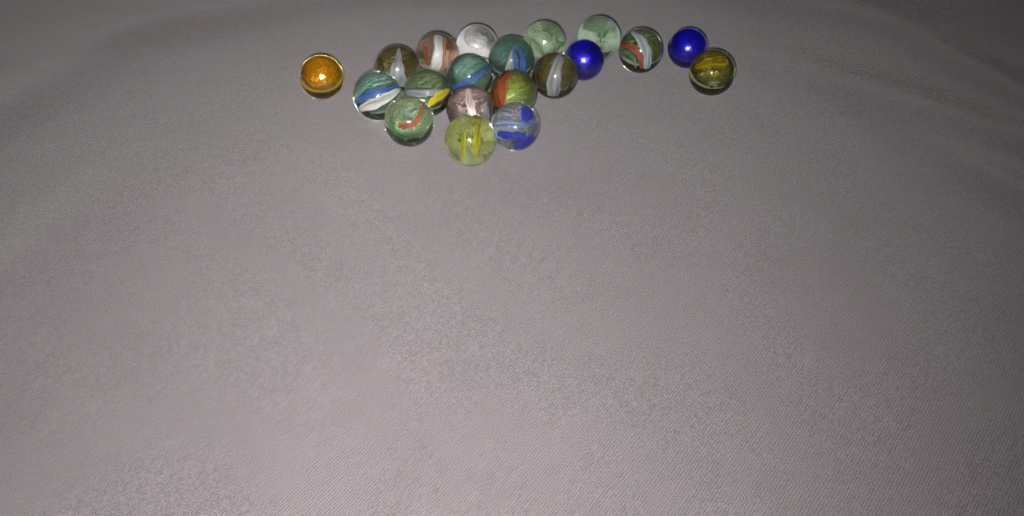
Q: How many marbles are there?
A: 20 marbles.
